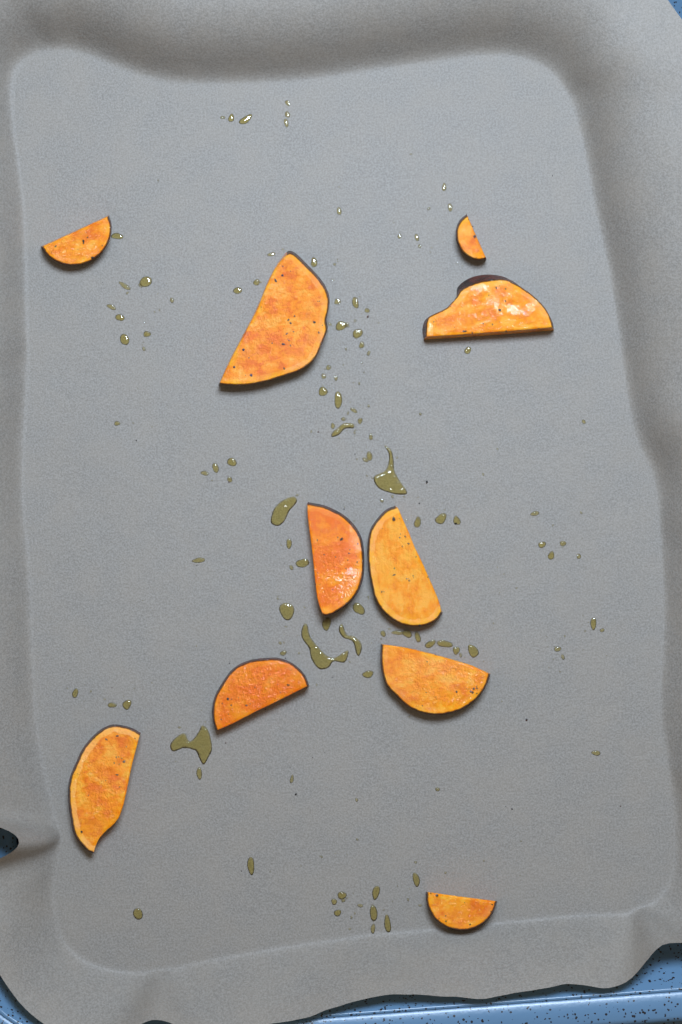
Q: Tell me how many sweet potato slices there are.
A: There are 10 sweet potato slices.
